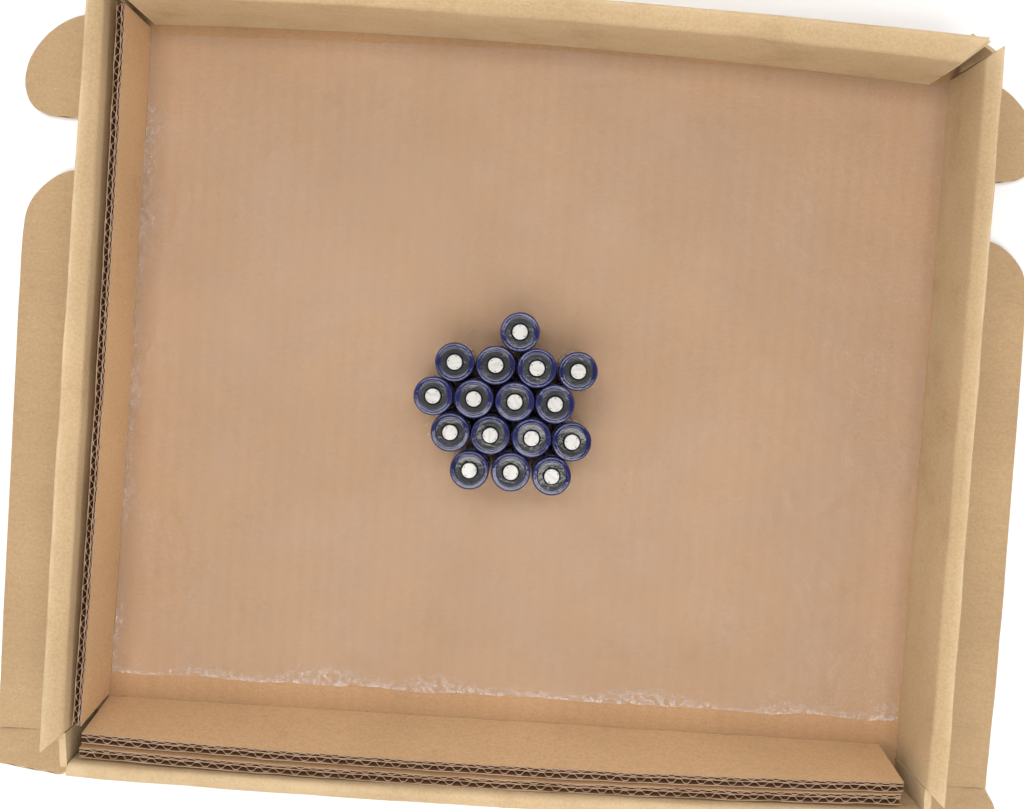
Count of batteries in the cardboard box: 16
